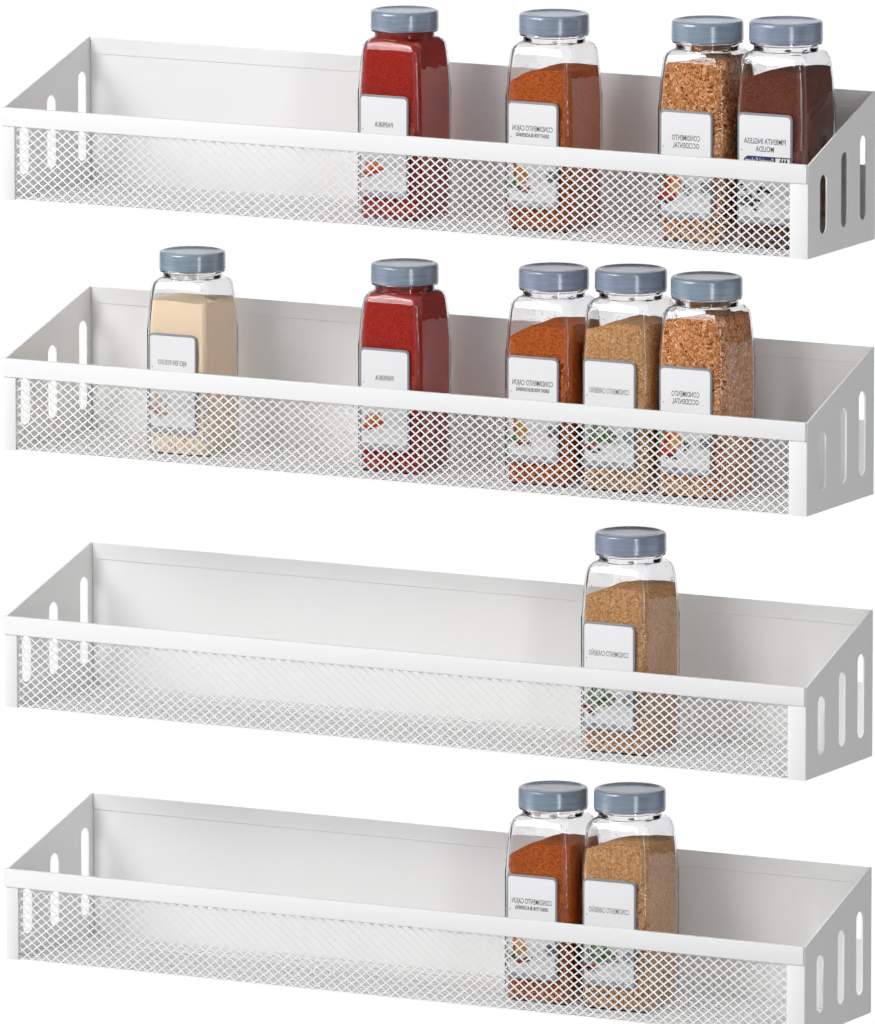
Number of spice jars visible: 12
